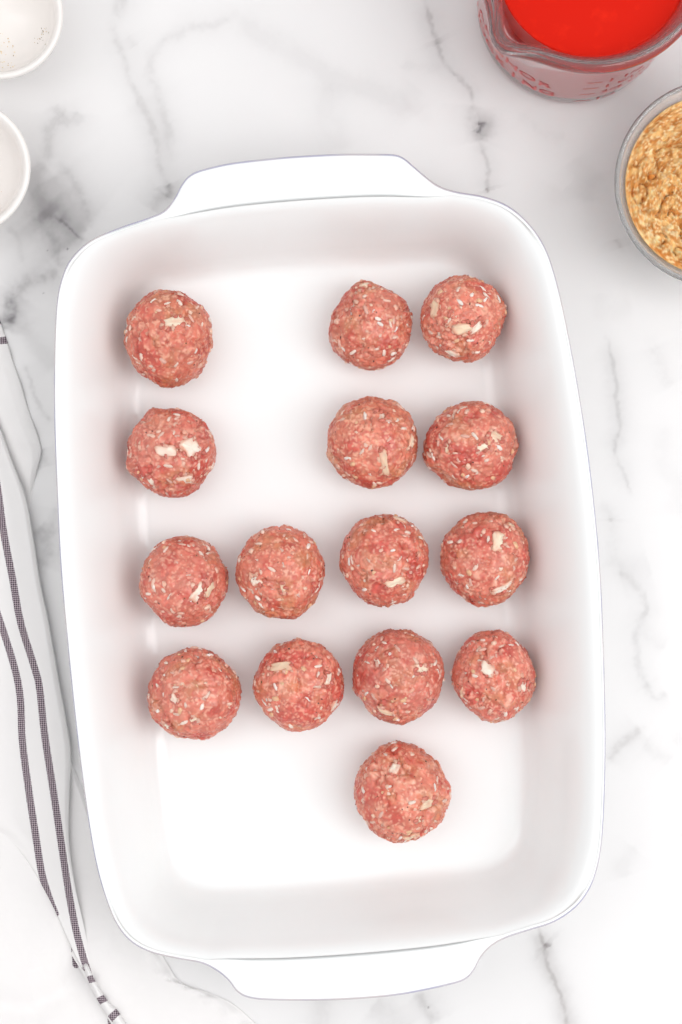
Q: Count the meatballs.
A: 15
